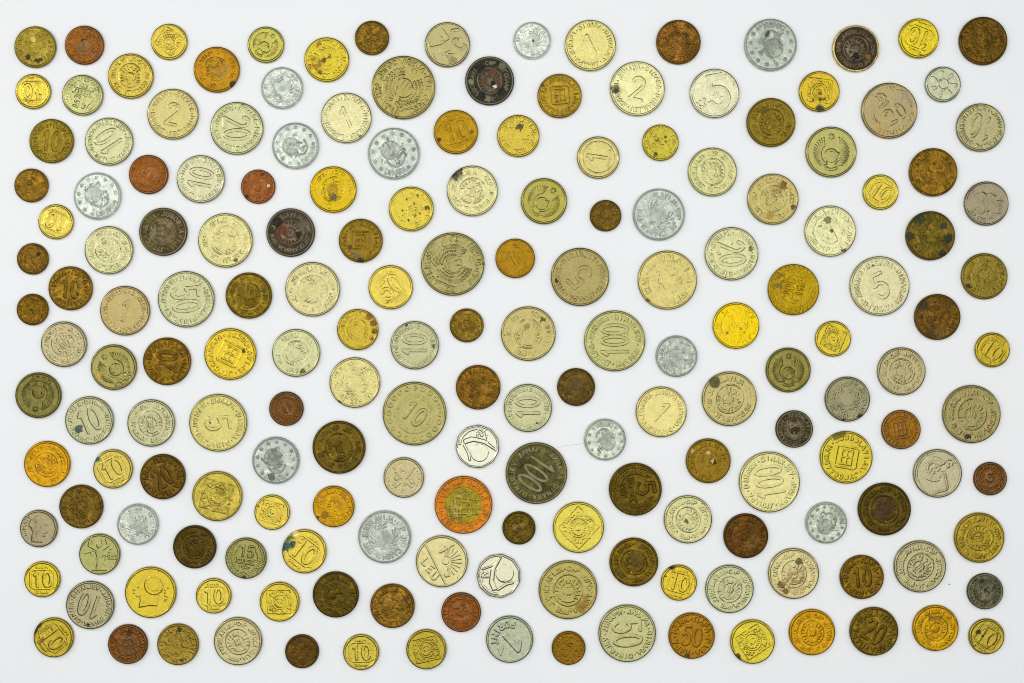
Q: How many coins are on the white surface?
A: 182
